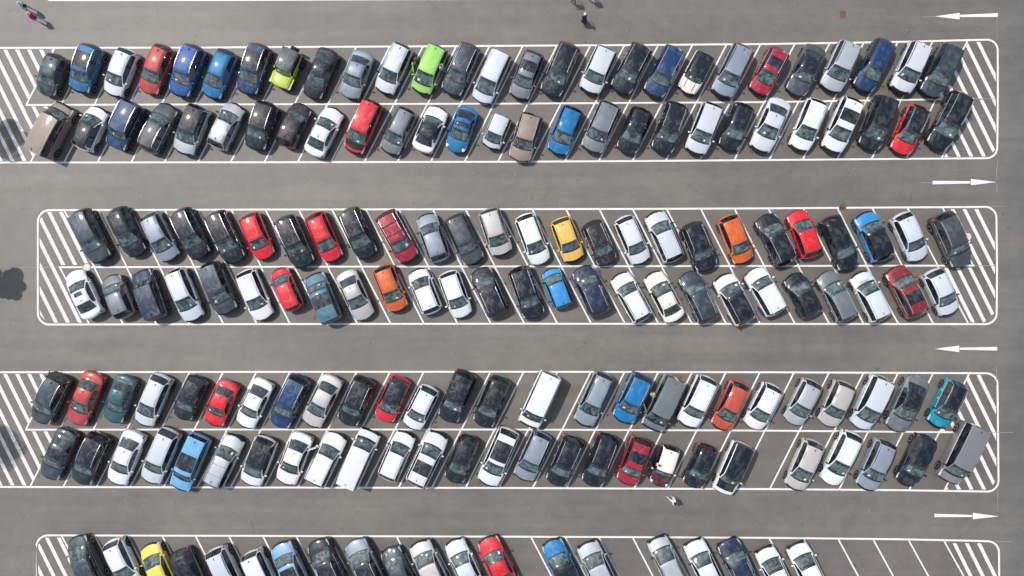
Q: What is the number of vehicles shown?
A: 178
